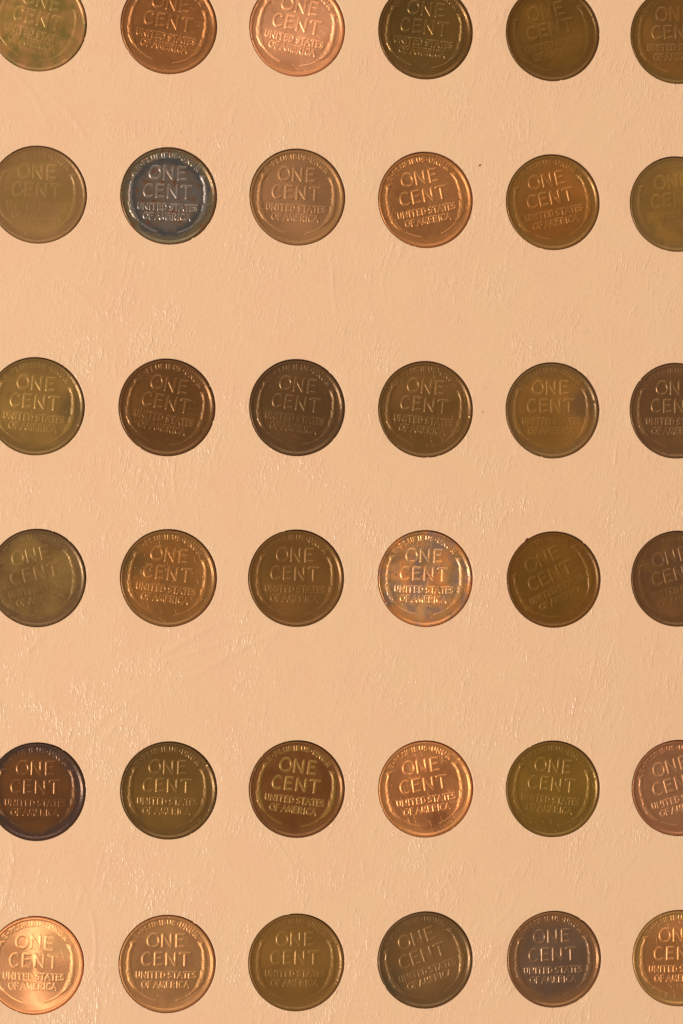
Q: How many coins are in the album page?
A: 36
